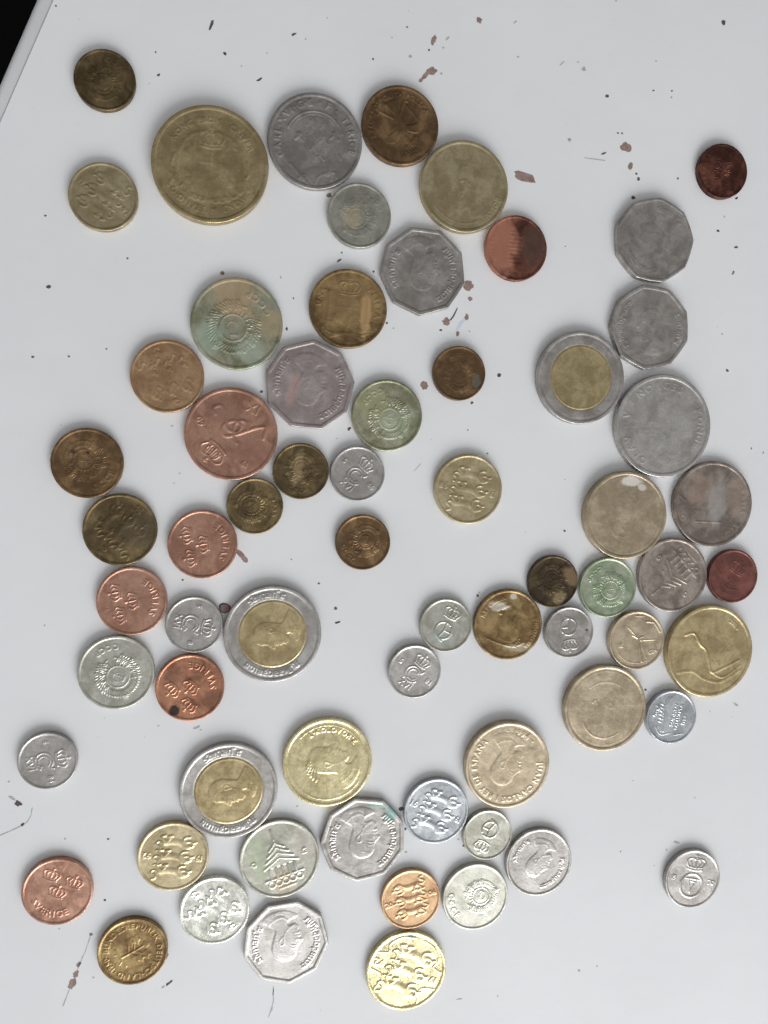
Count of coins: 66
